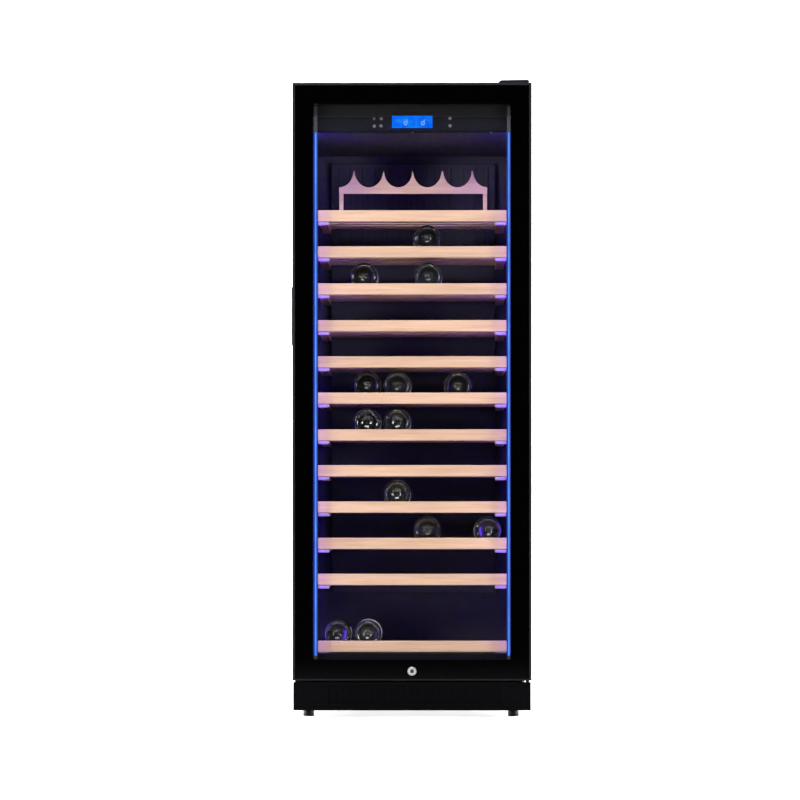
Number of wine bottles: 13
